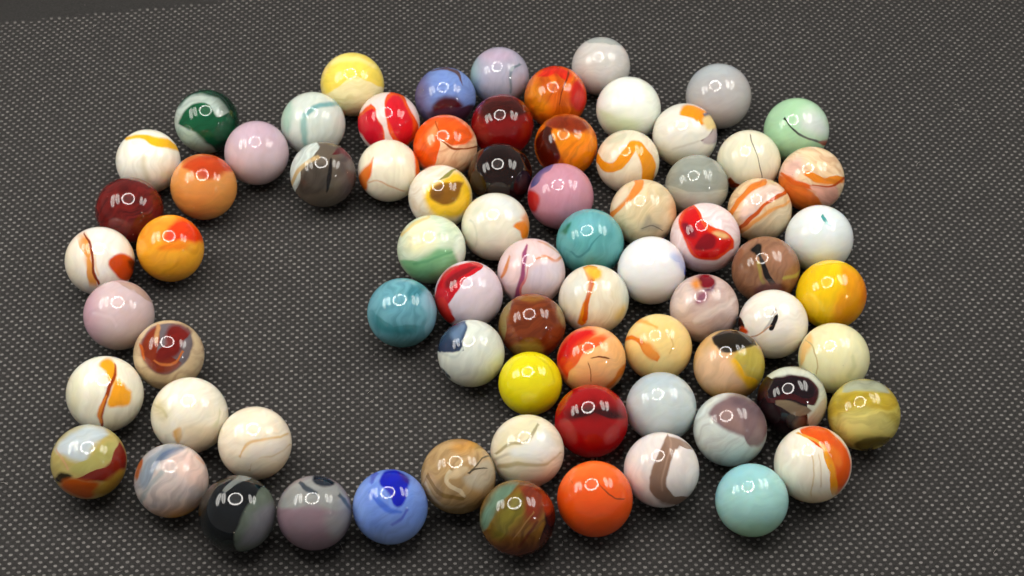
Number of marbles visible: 75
